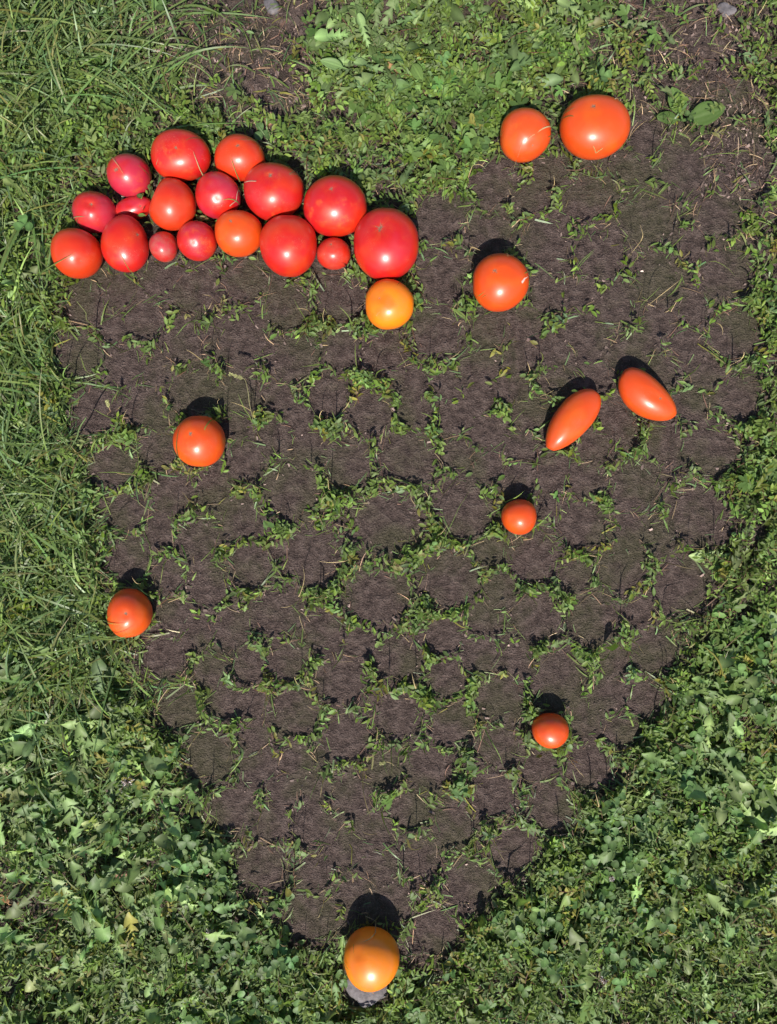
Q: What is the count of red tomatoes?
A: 16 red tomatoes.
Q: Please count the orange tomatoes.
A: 12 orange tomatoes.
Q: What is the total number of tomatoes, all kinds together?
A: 28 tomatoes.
